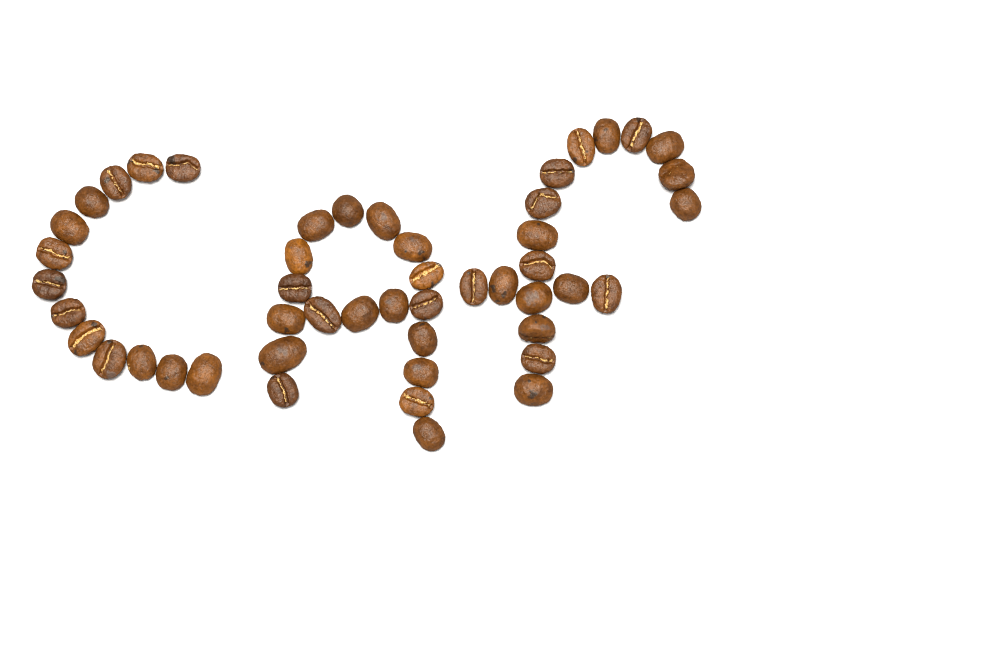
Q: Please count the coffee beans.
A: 49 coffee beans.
